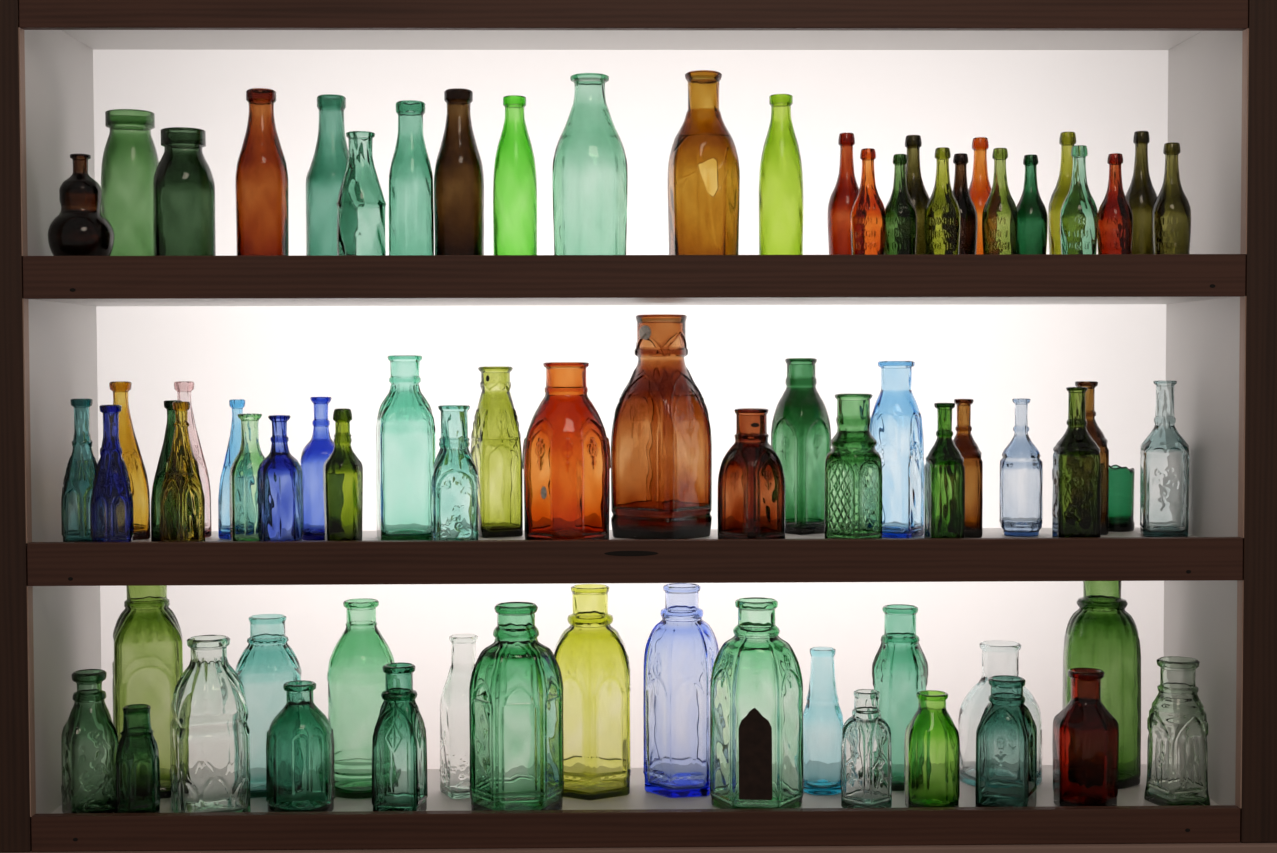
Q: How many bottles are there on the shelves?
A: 74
